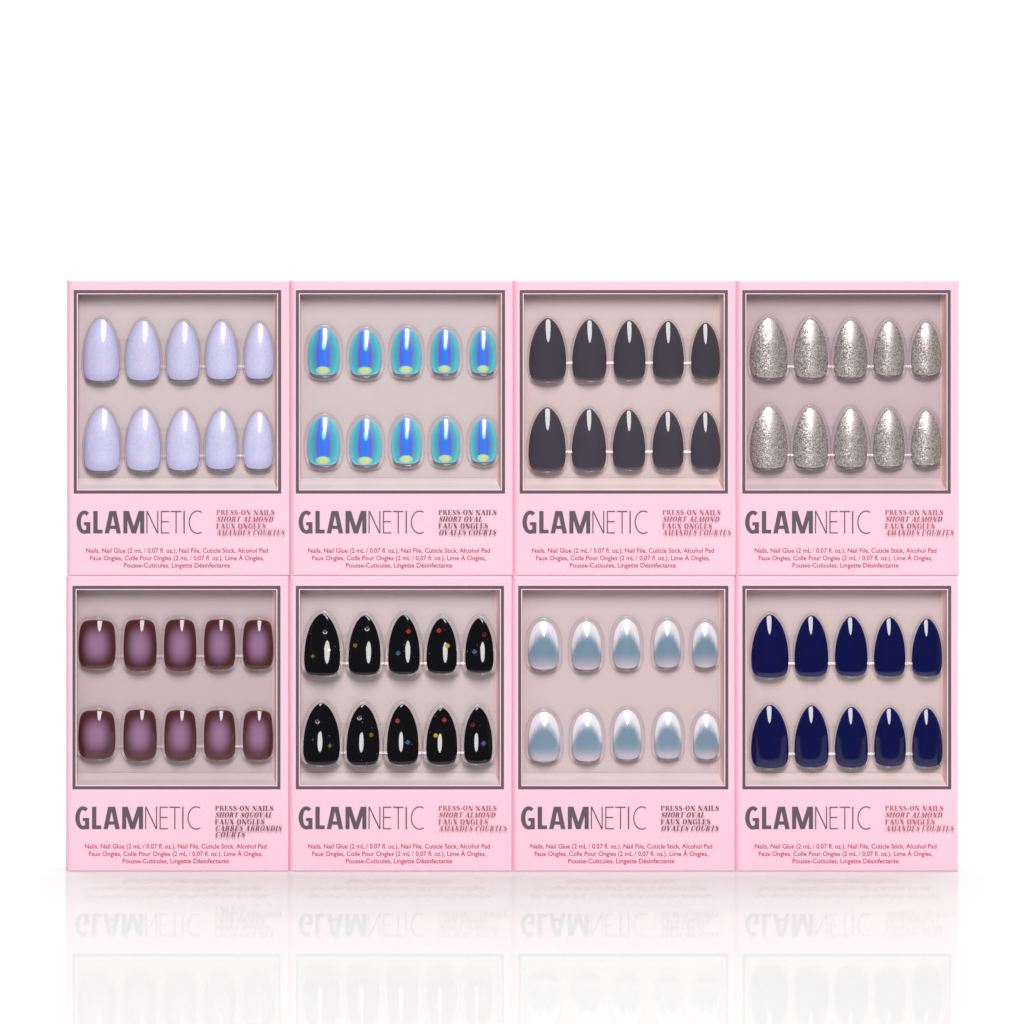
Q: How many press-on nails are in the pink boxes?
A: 80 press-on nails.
